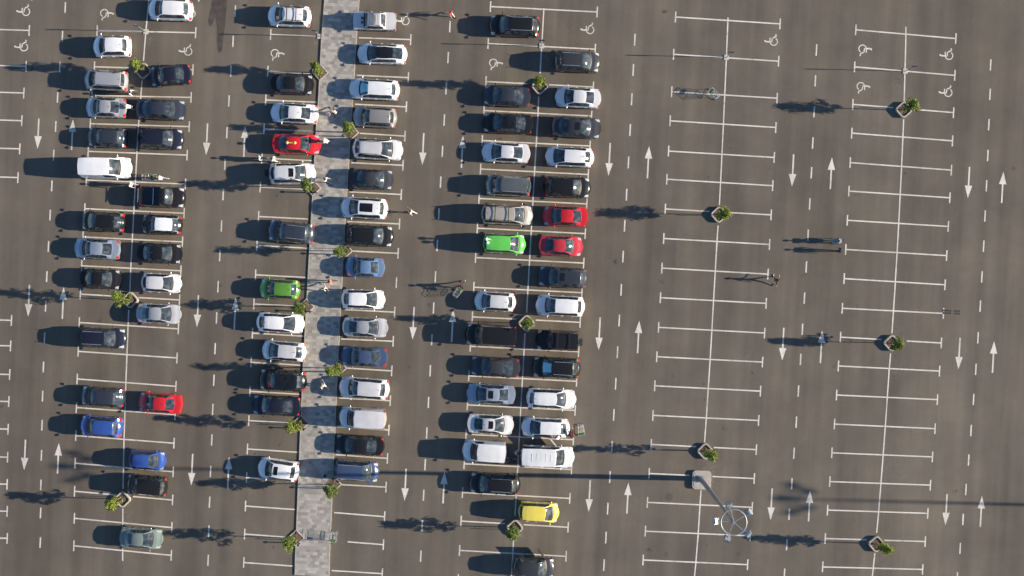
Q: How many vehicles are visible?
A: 82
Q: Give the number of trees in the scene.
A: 20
